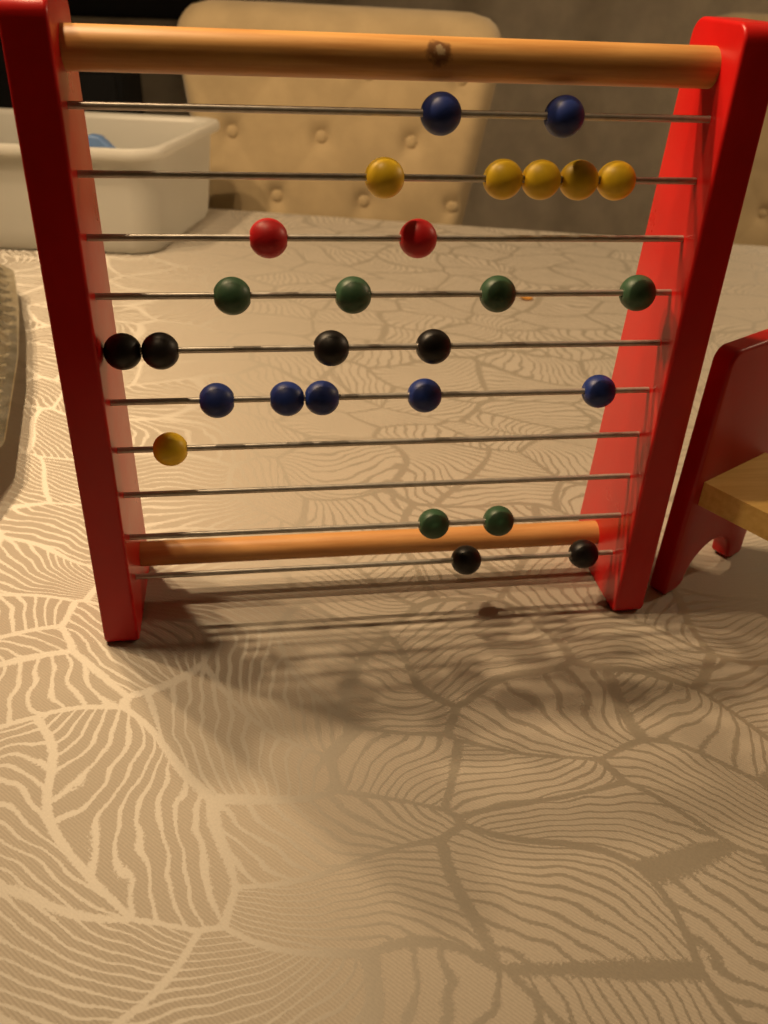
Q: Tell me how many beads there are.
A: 27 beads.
